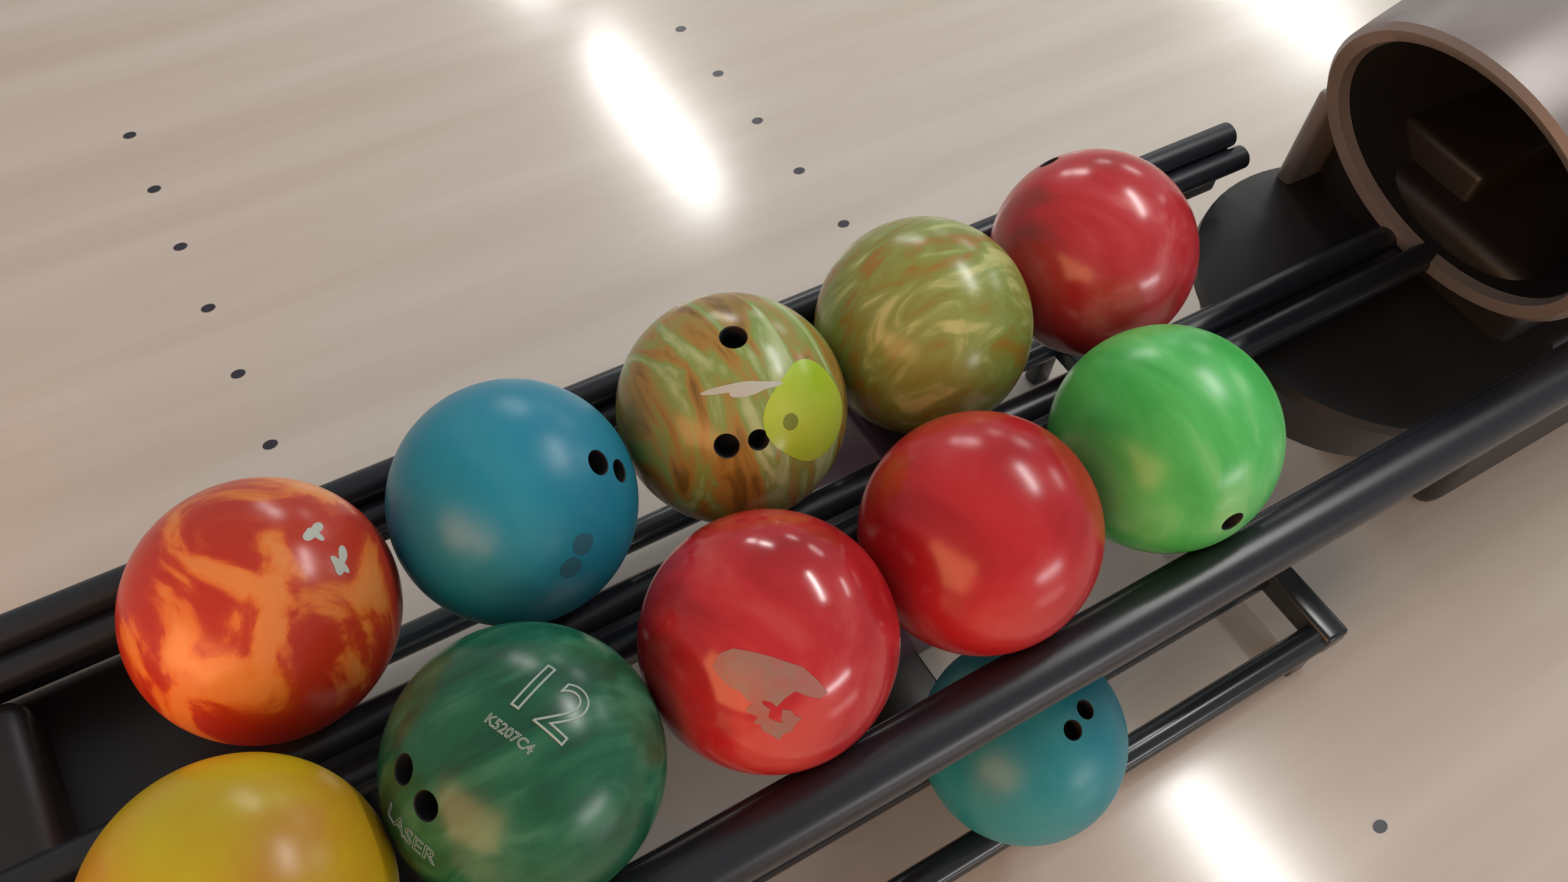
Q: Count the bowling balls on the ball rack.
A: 11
